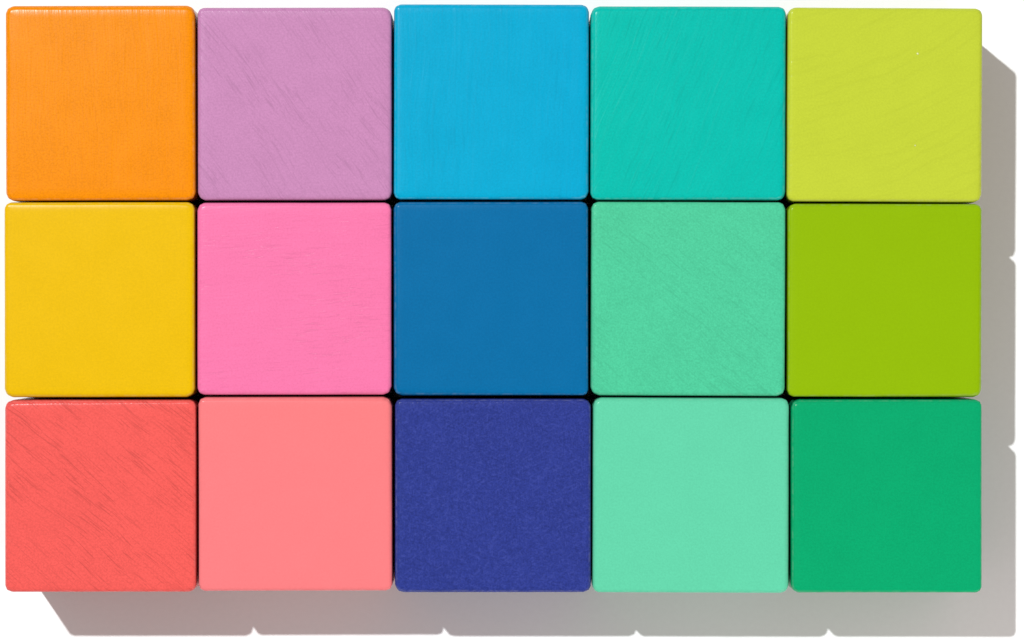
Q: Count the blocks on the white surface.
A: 15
